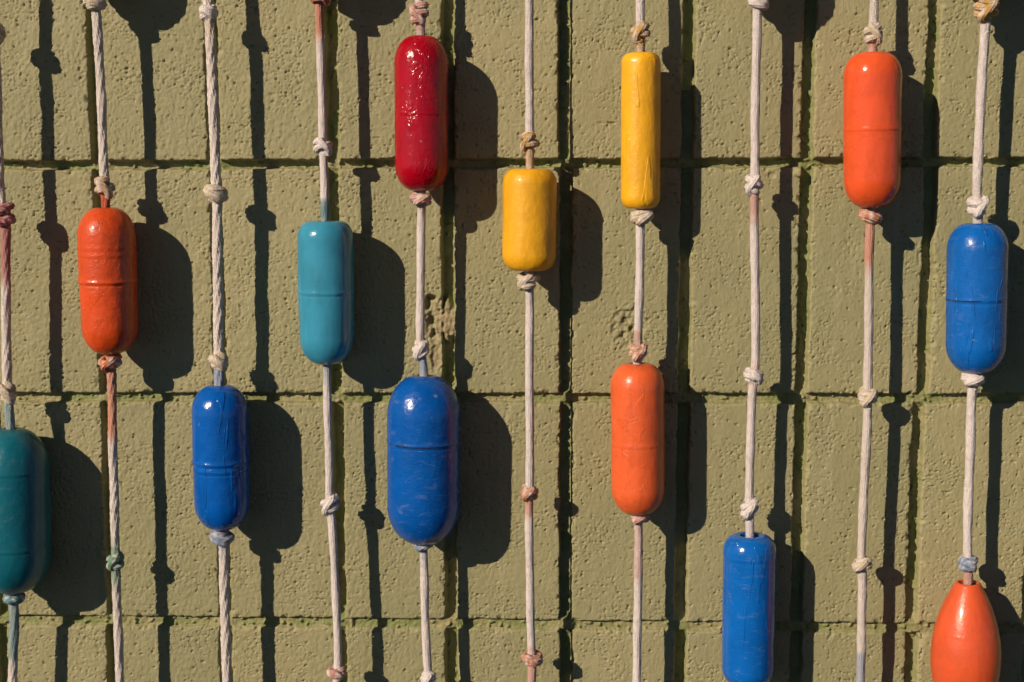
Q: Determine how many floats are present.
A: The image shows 13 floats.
